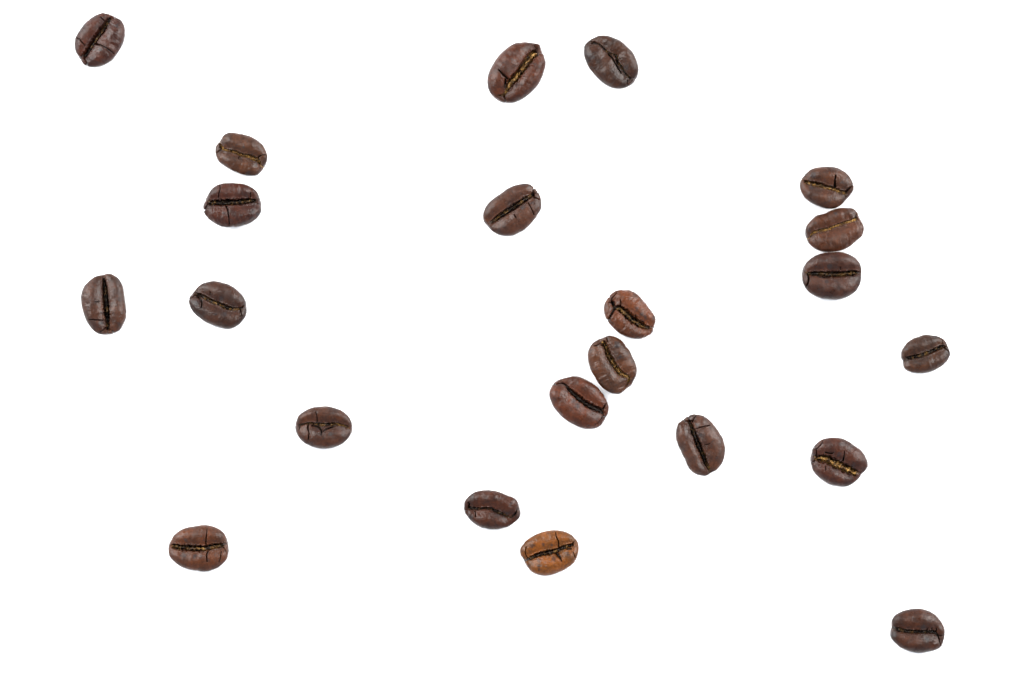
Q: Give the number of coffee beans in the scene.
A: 22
